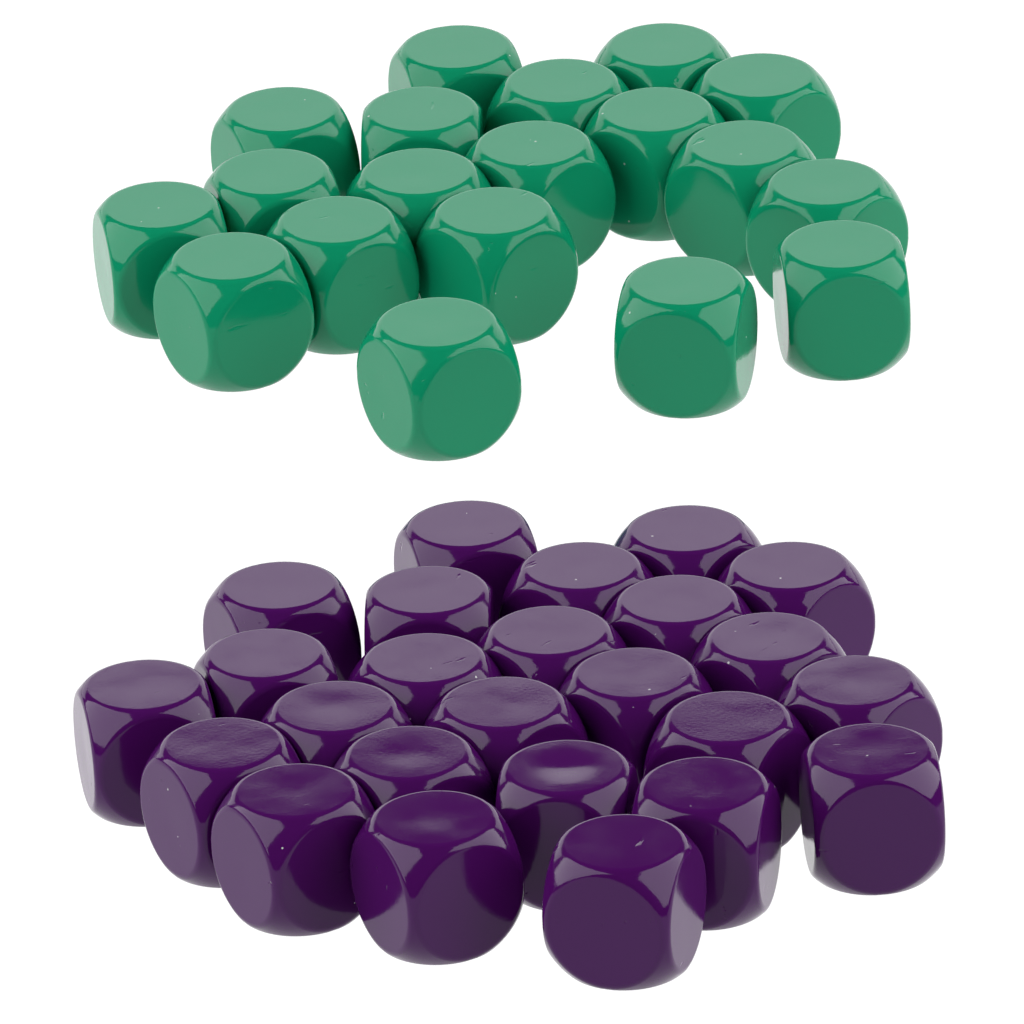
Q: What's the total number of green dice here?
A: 19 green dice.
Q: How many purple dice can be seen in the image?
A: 25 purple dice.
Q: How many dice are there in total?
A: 44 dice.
